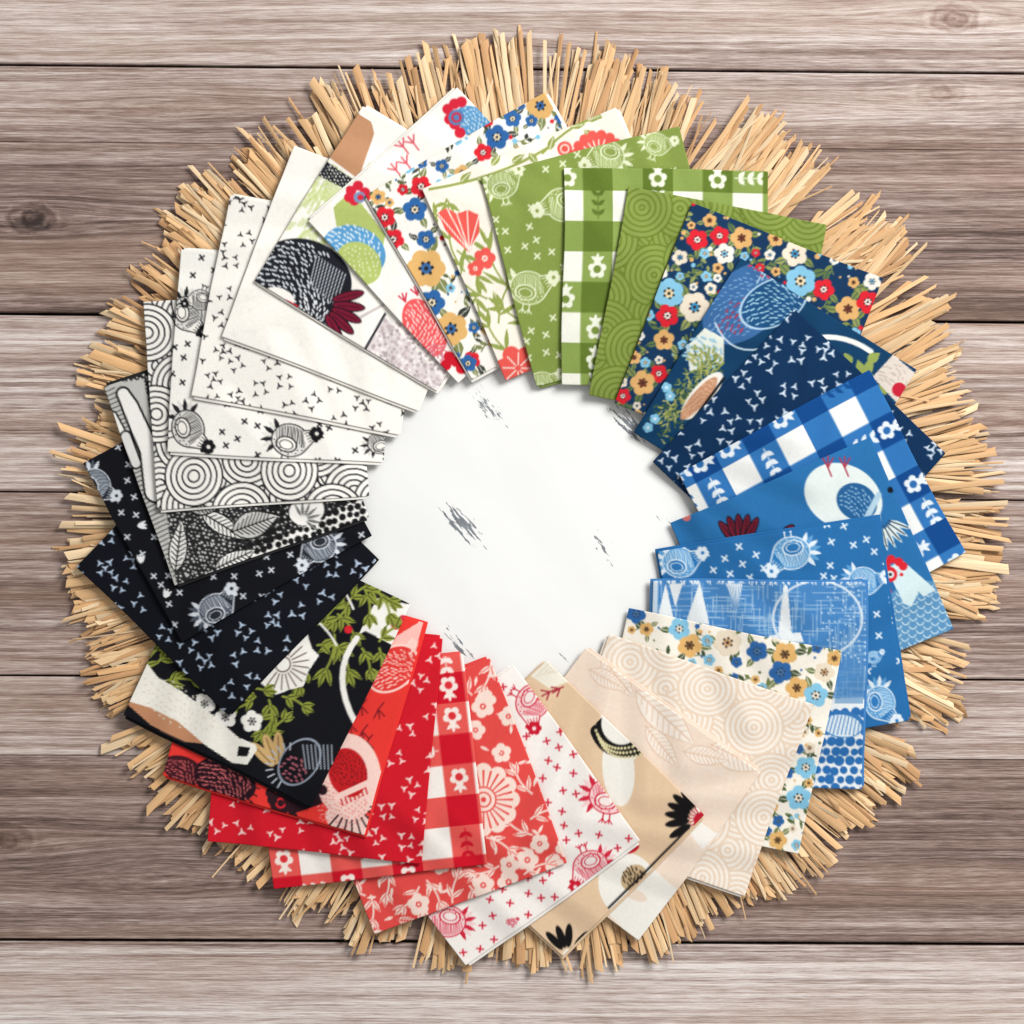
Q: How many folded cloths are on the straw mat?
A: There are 31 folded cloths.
